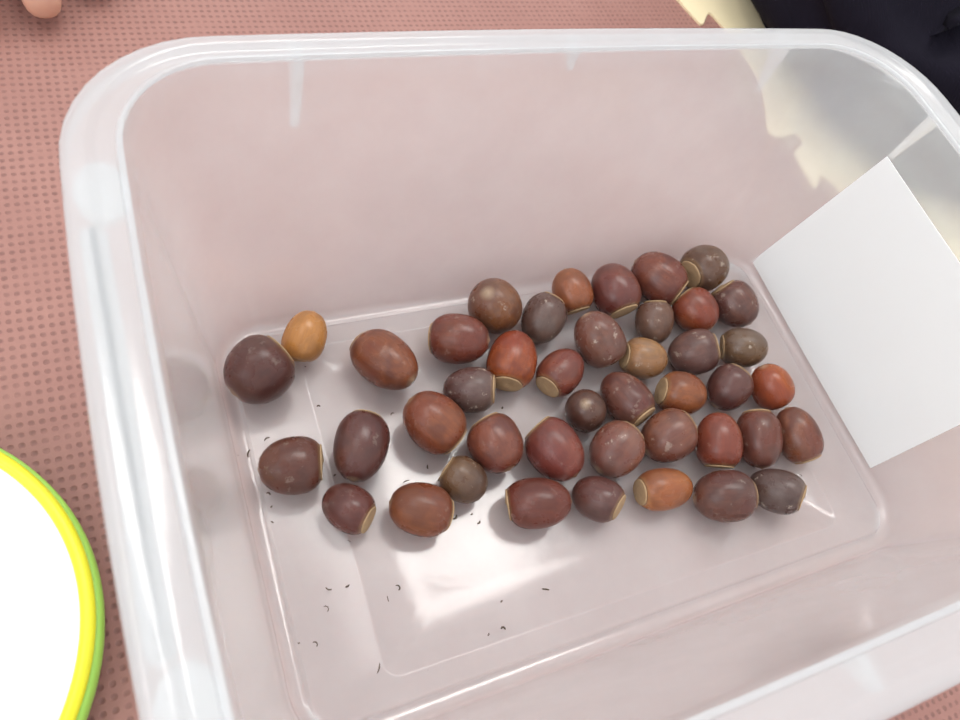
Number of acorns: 43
